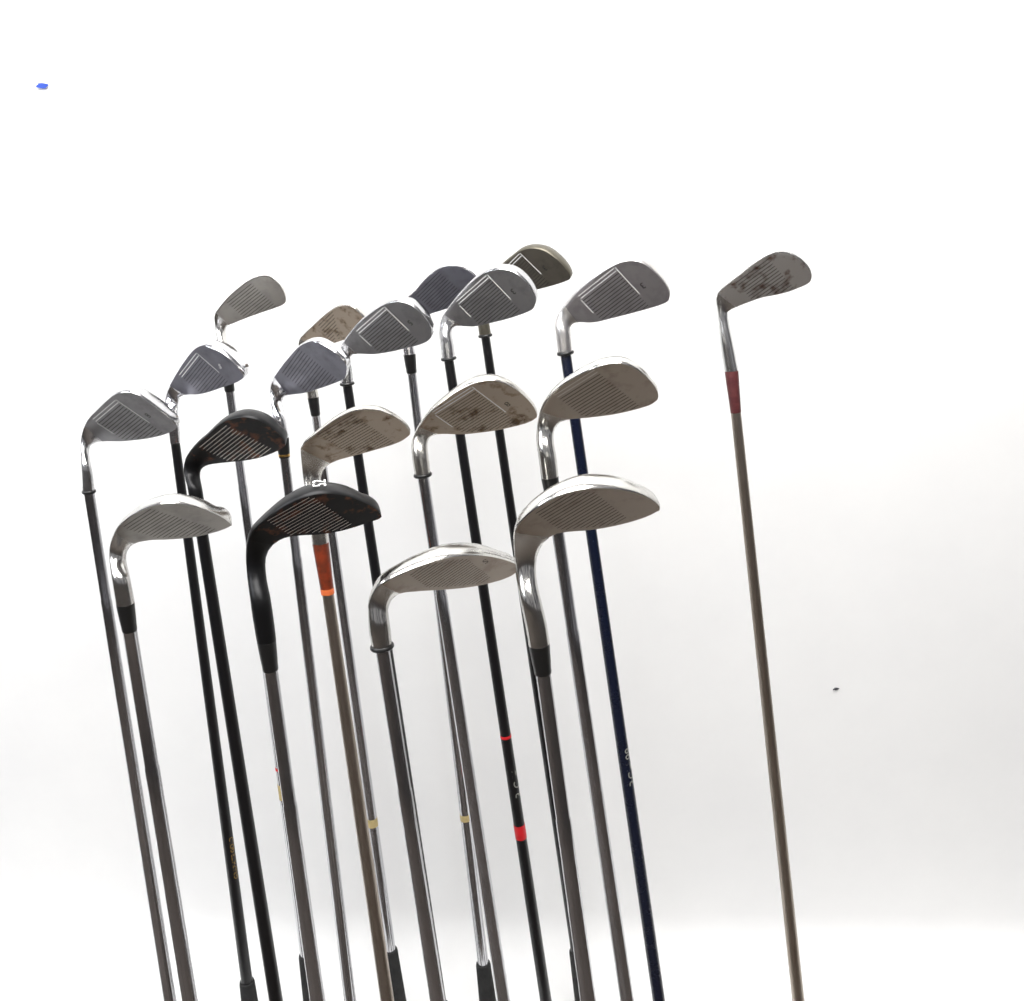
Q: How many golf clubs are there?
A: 19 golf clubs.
